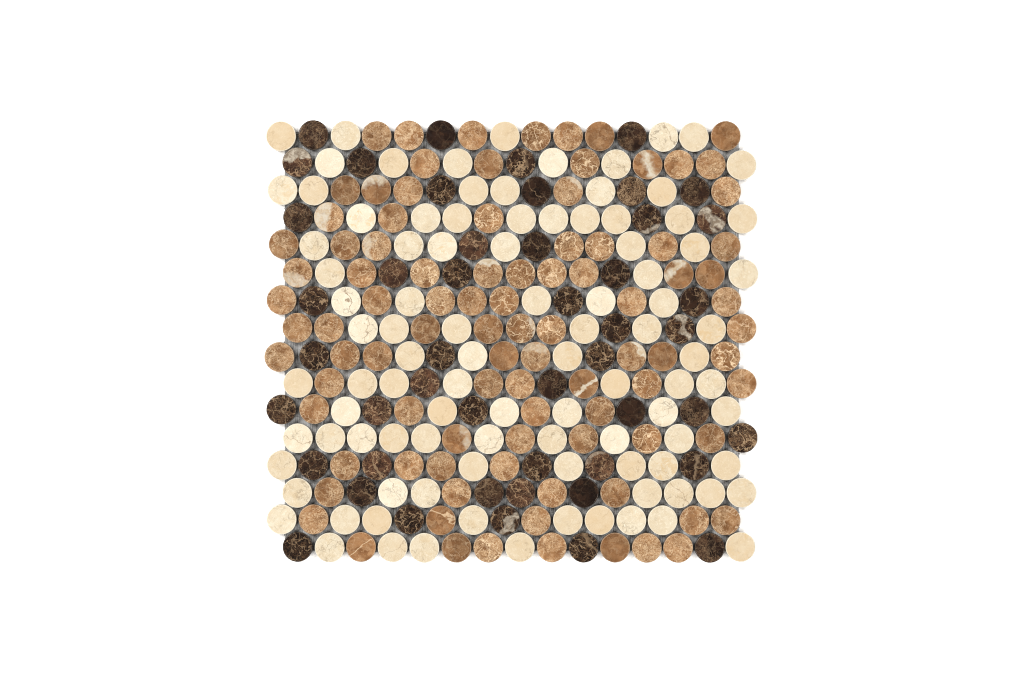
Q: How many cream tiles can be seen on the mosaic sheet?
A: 98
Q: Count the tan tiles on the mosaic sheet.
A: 94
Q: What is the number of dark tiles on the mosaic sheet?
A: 48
